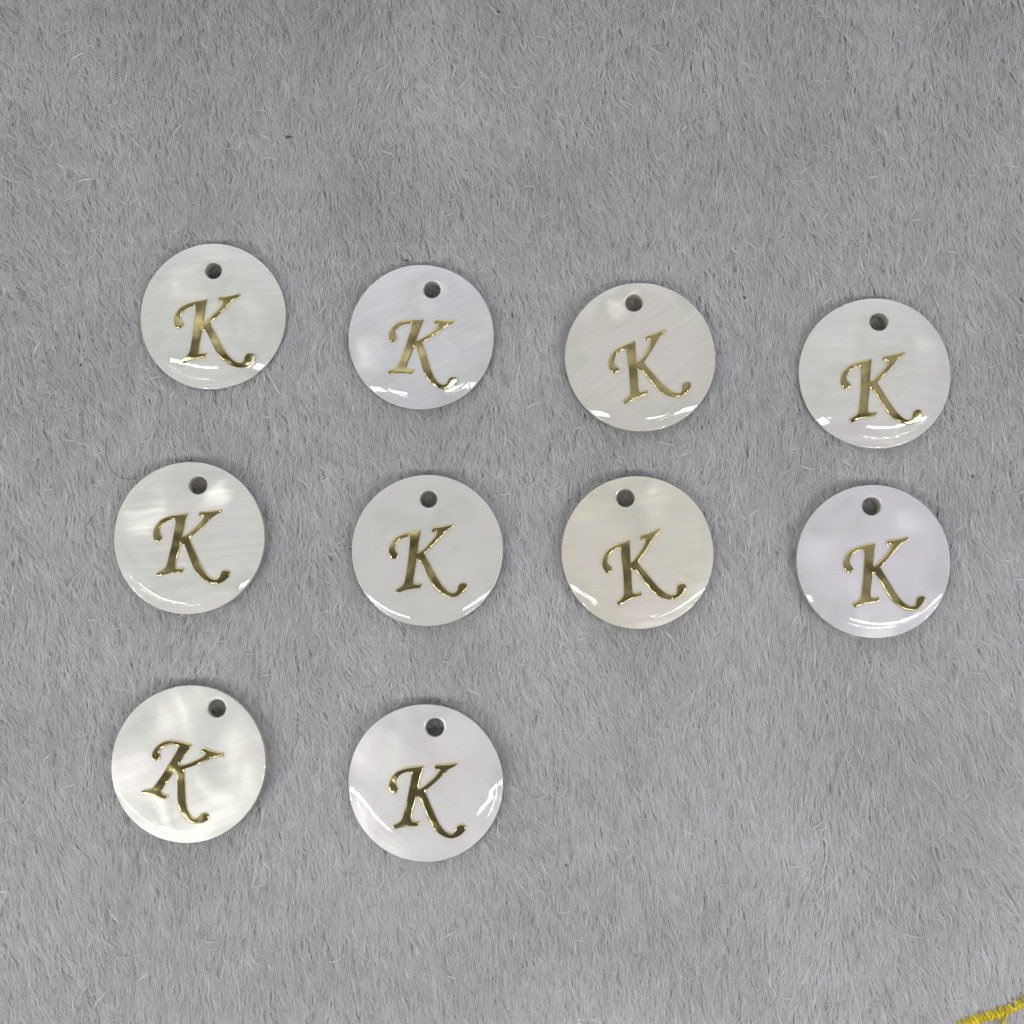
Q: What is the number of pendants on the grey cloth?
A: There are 10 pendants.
